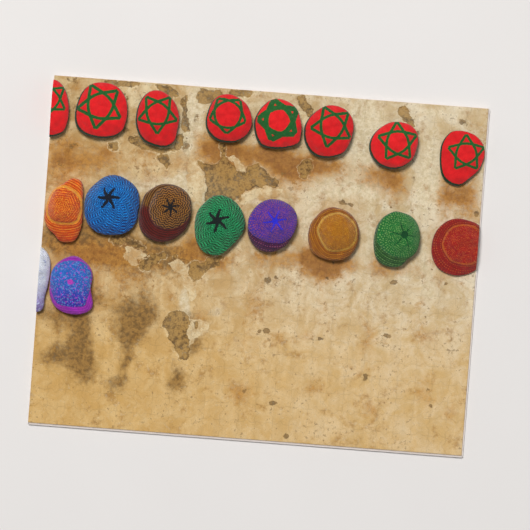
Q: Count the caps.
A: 18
